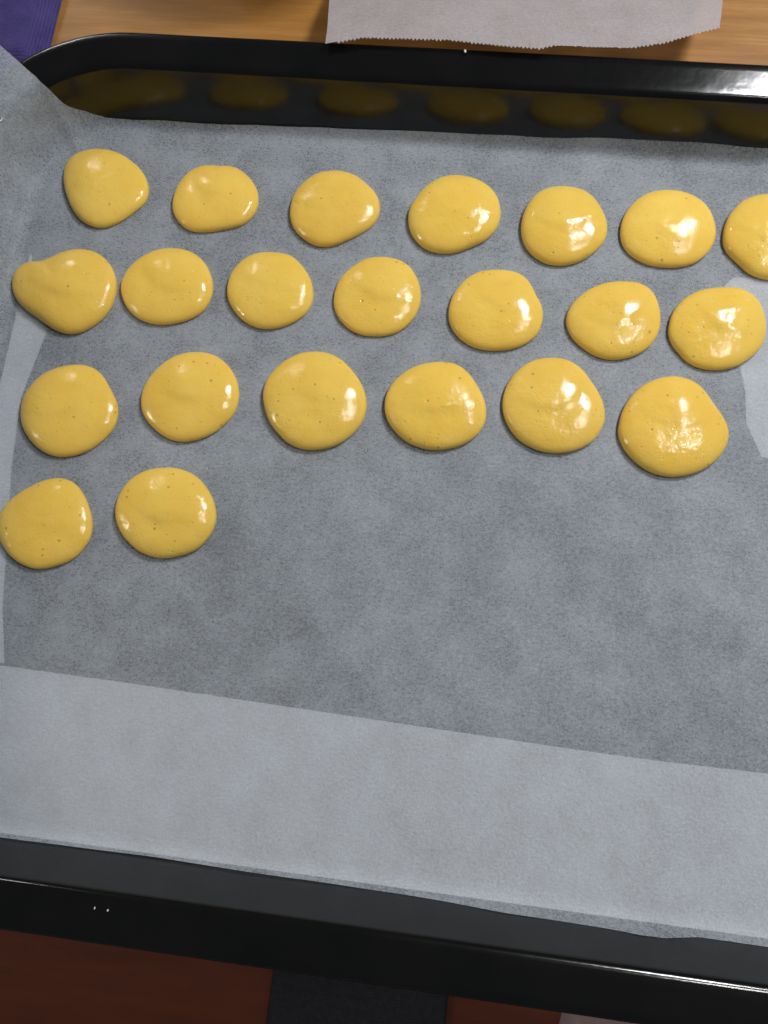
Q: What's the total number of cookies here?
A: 22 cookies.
